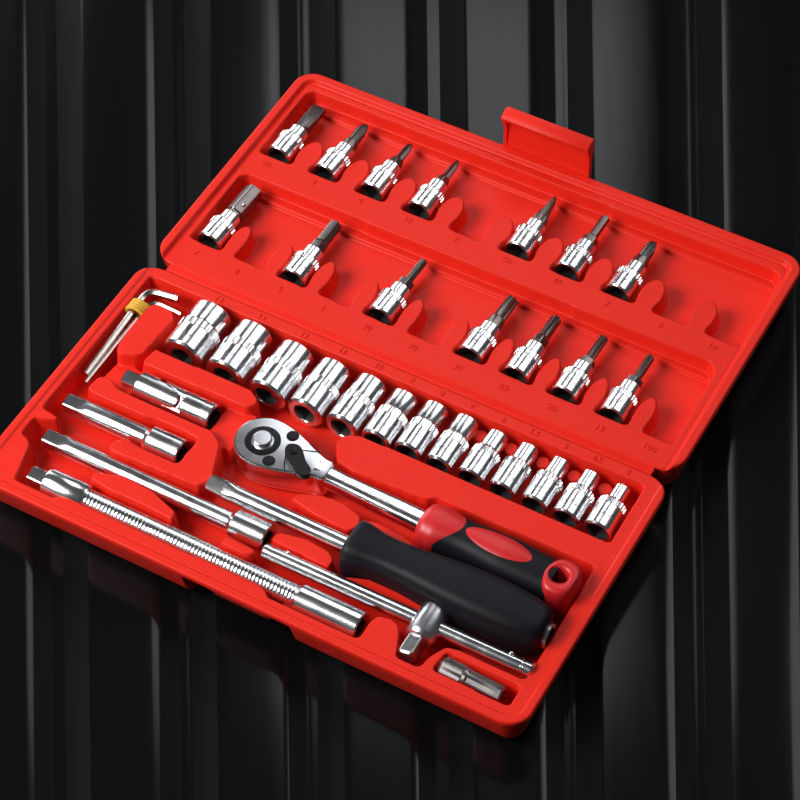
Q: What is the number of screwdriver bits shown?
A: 14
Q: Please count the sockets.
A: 13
